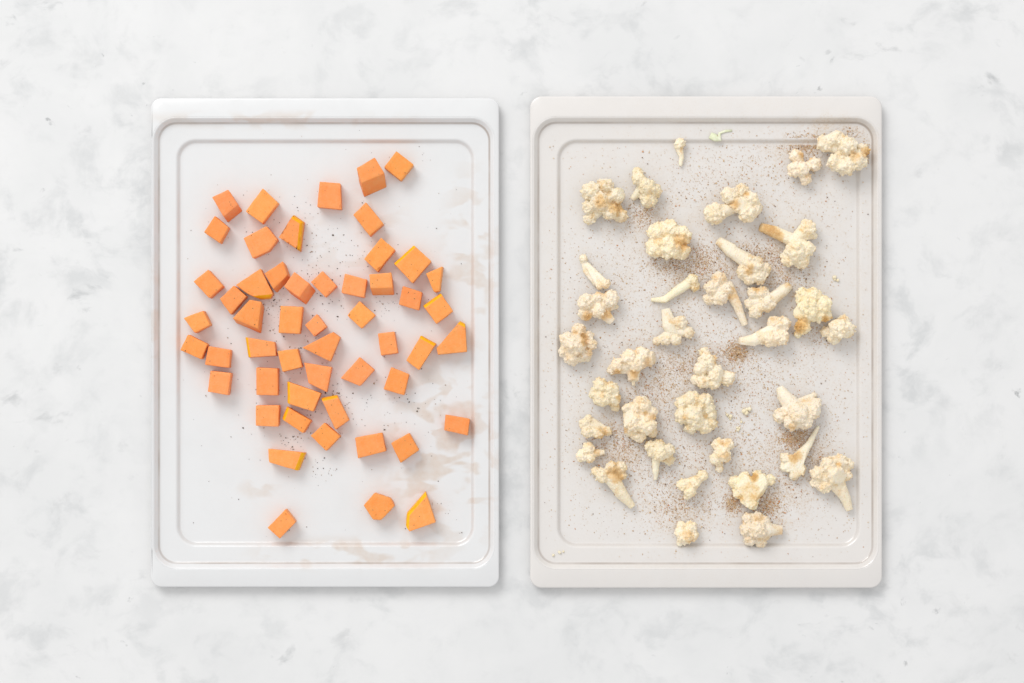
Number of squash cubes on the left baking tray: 52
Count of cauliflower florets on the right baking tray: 36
